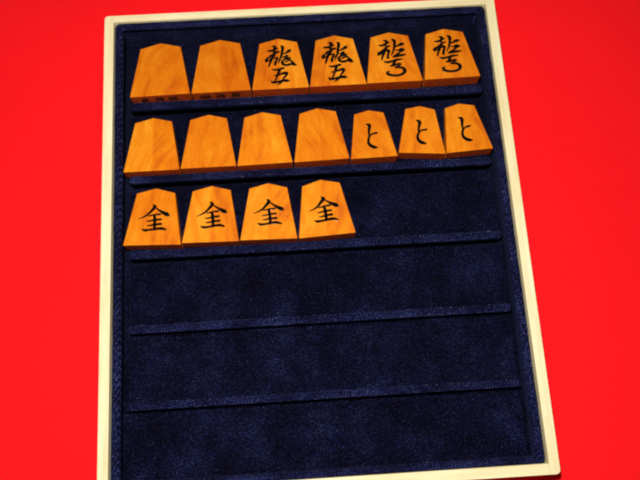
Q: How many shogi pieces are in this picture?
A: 17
